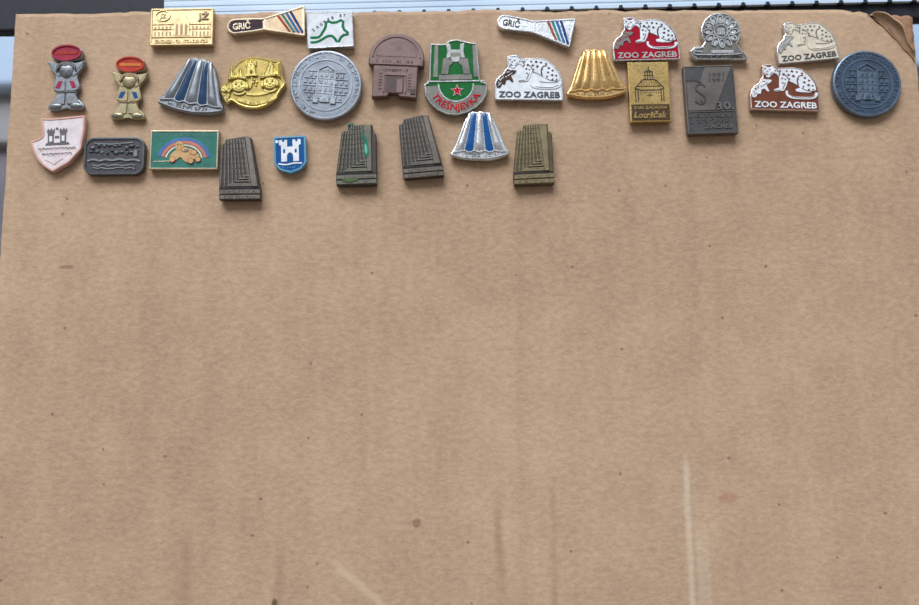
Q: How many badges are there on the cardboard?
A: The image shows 29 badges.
